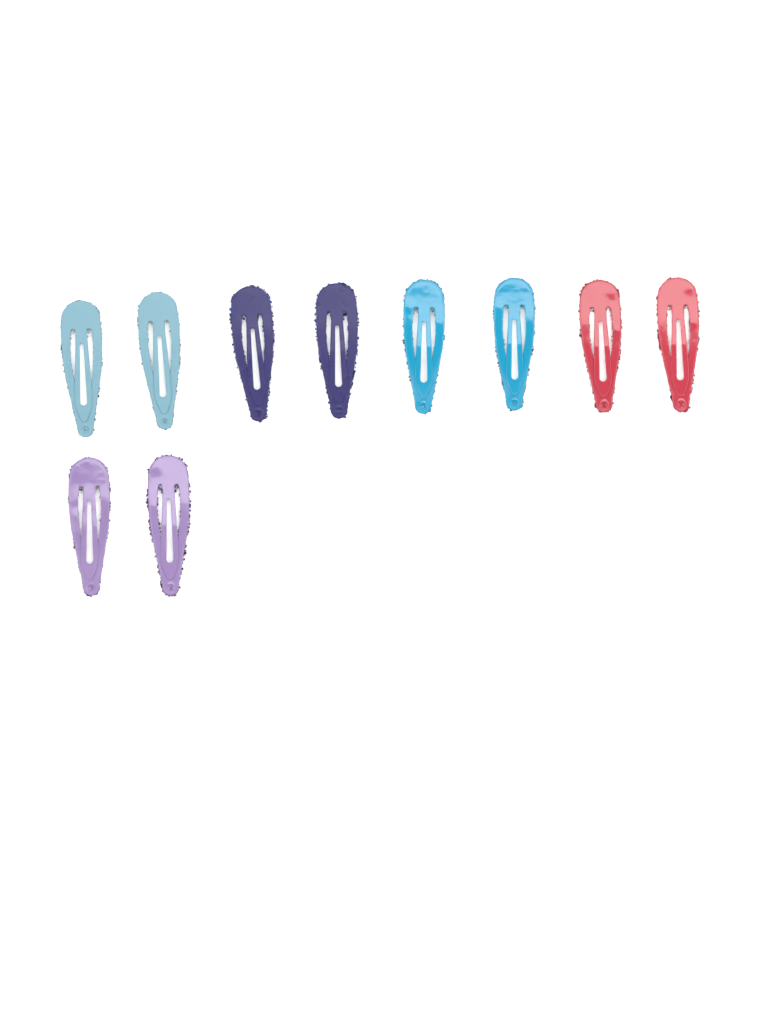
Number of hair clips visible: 10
